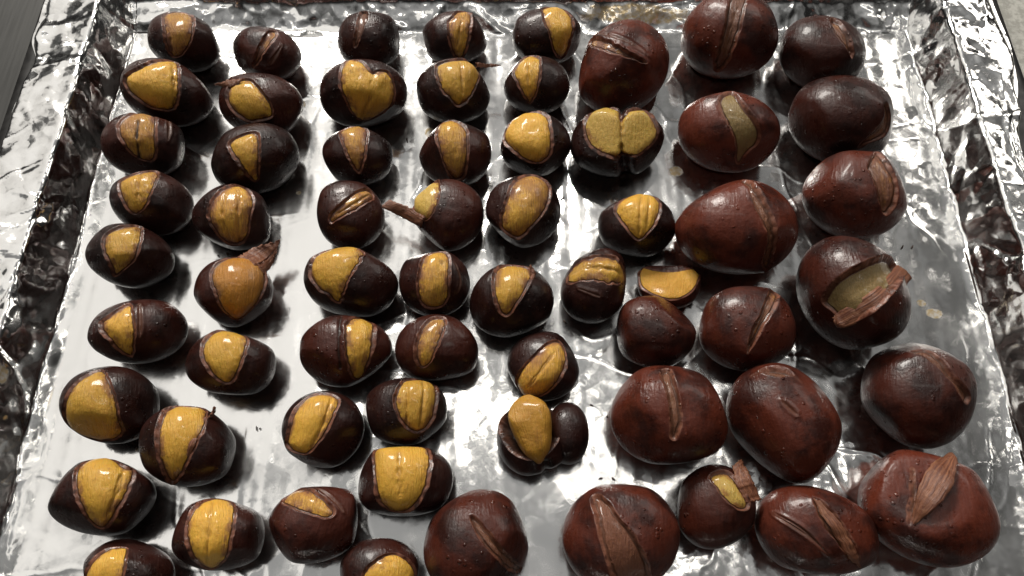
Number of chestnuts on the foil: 63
